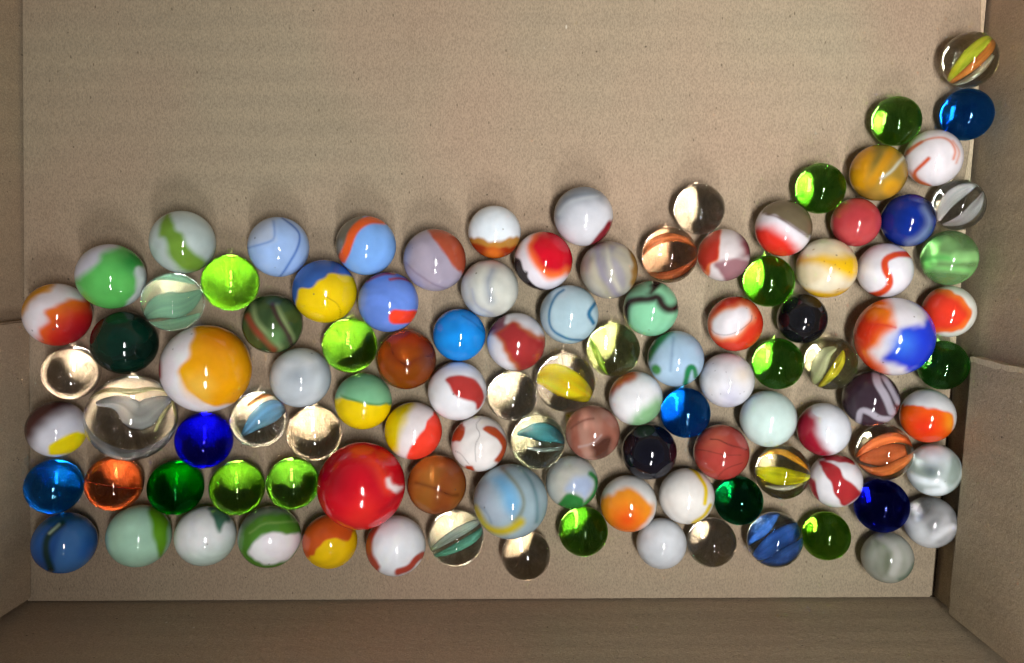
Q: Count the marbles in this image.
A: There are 106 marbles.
